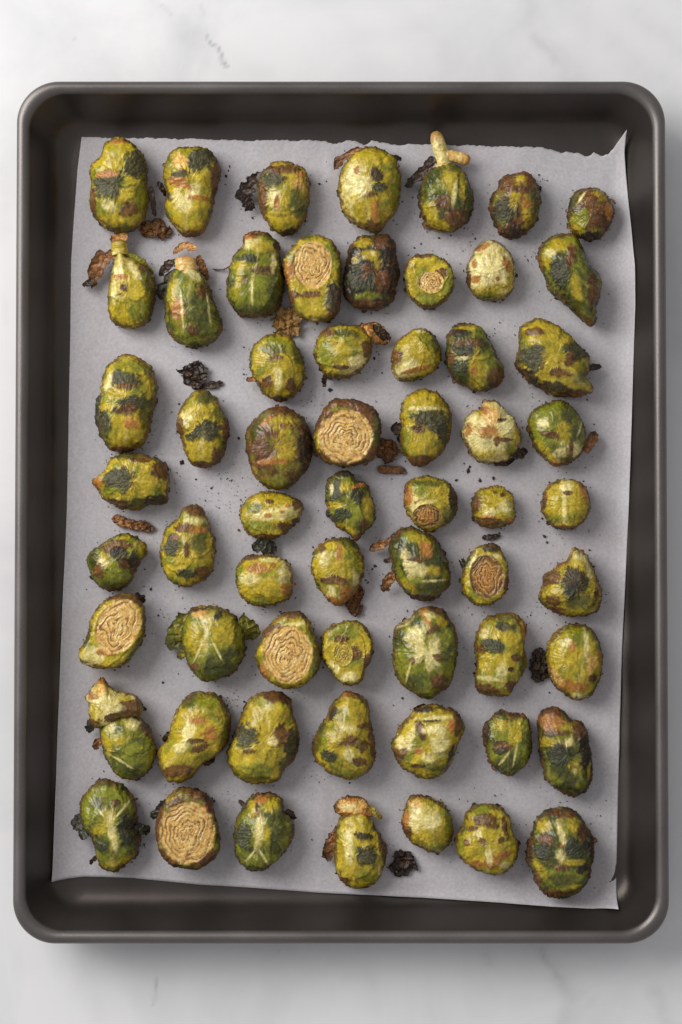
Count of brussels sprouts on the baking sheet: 61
